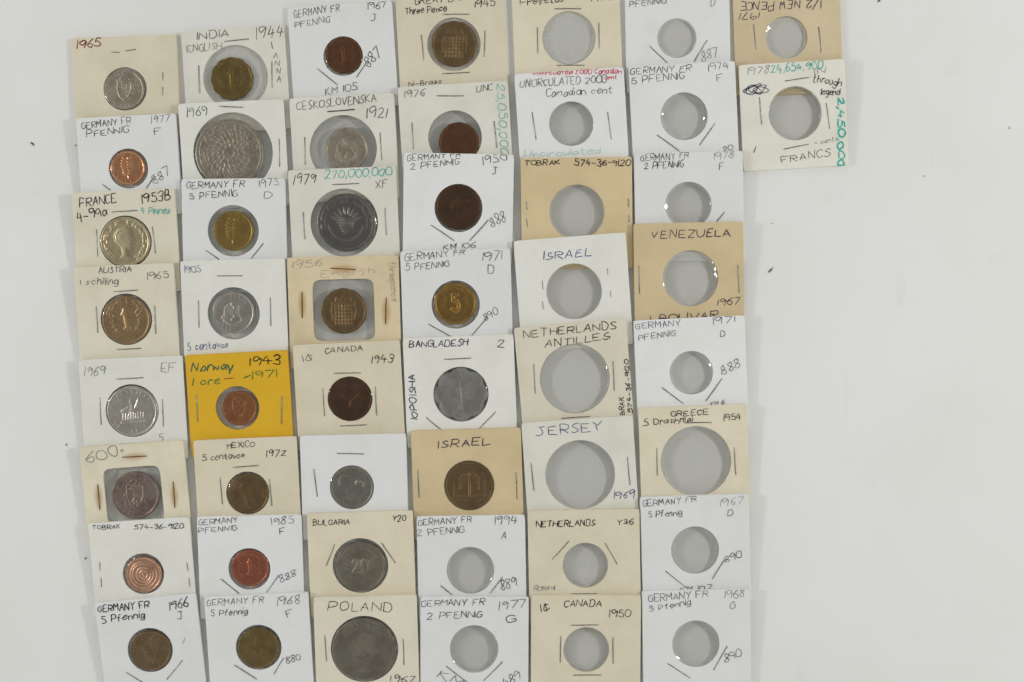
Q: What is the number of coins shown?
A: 30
